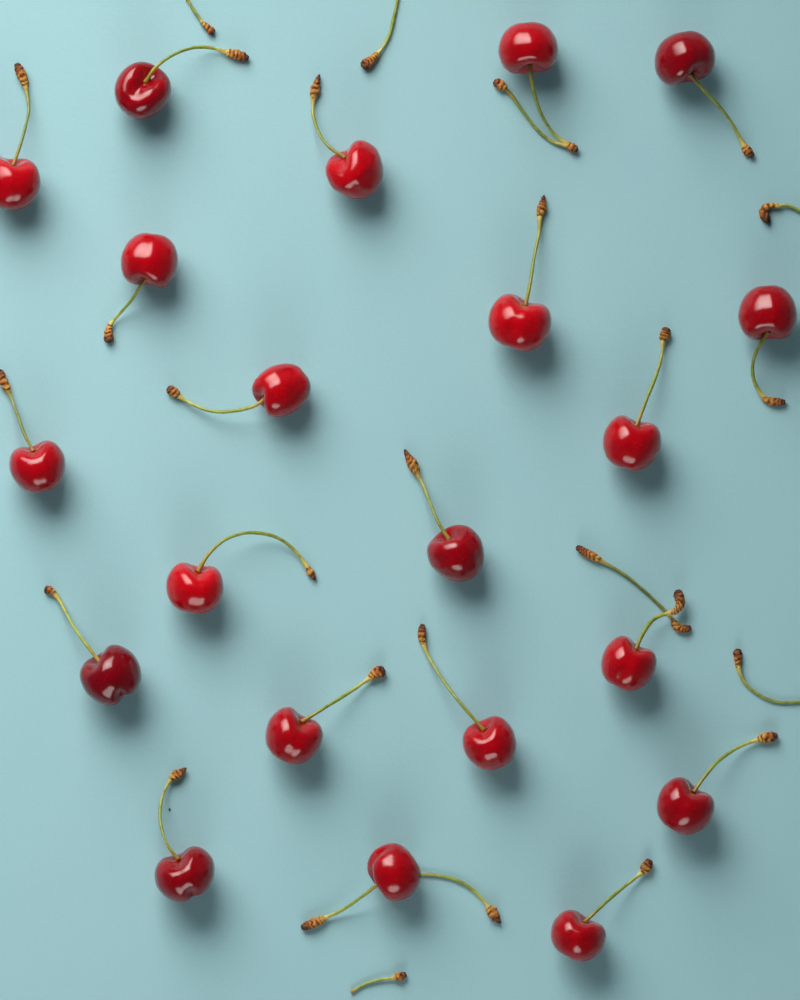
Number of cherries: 21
